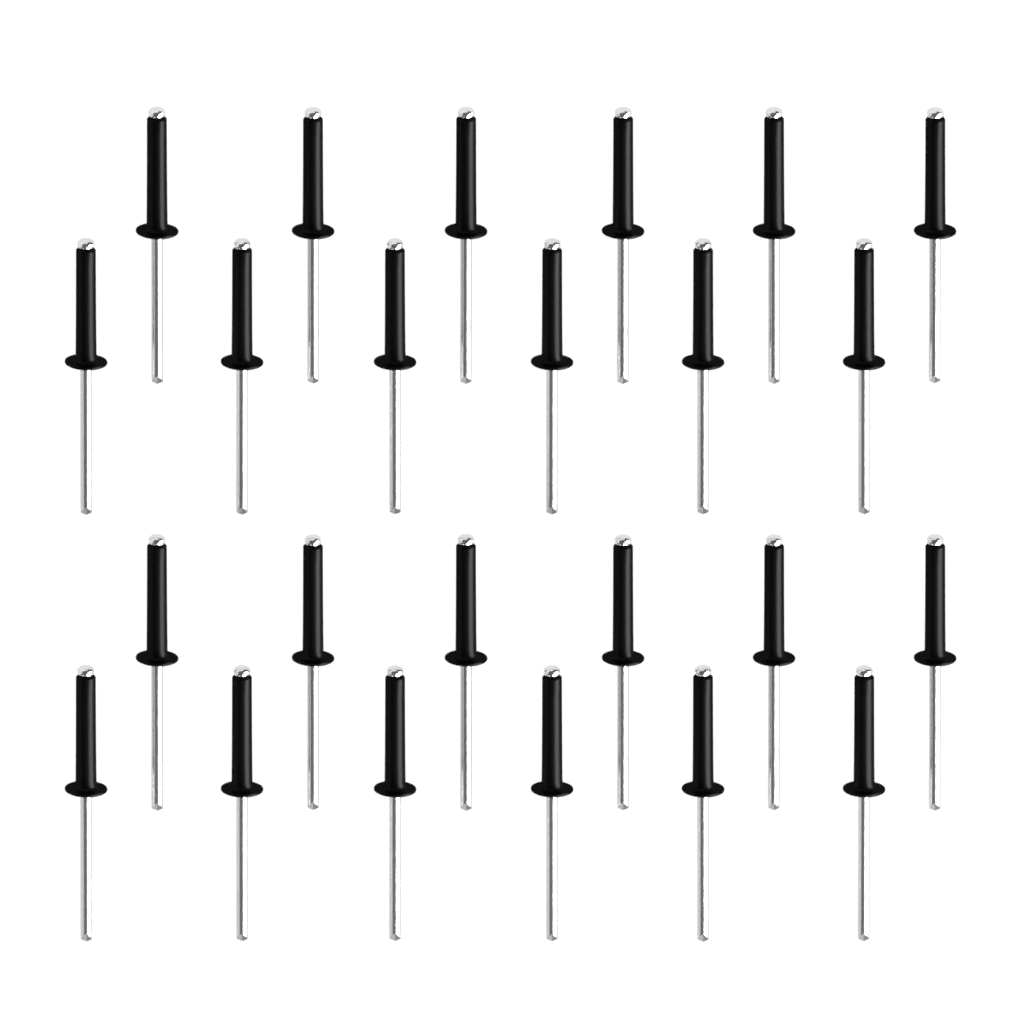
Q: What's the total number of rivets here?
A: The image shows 24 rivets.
